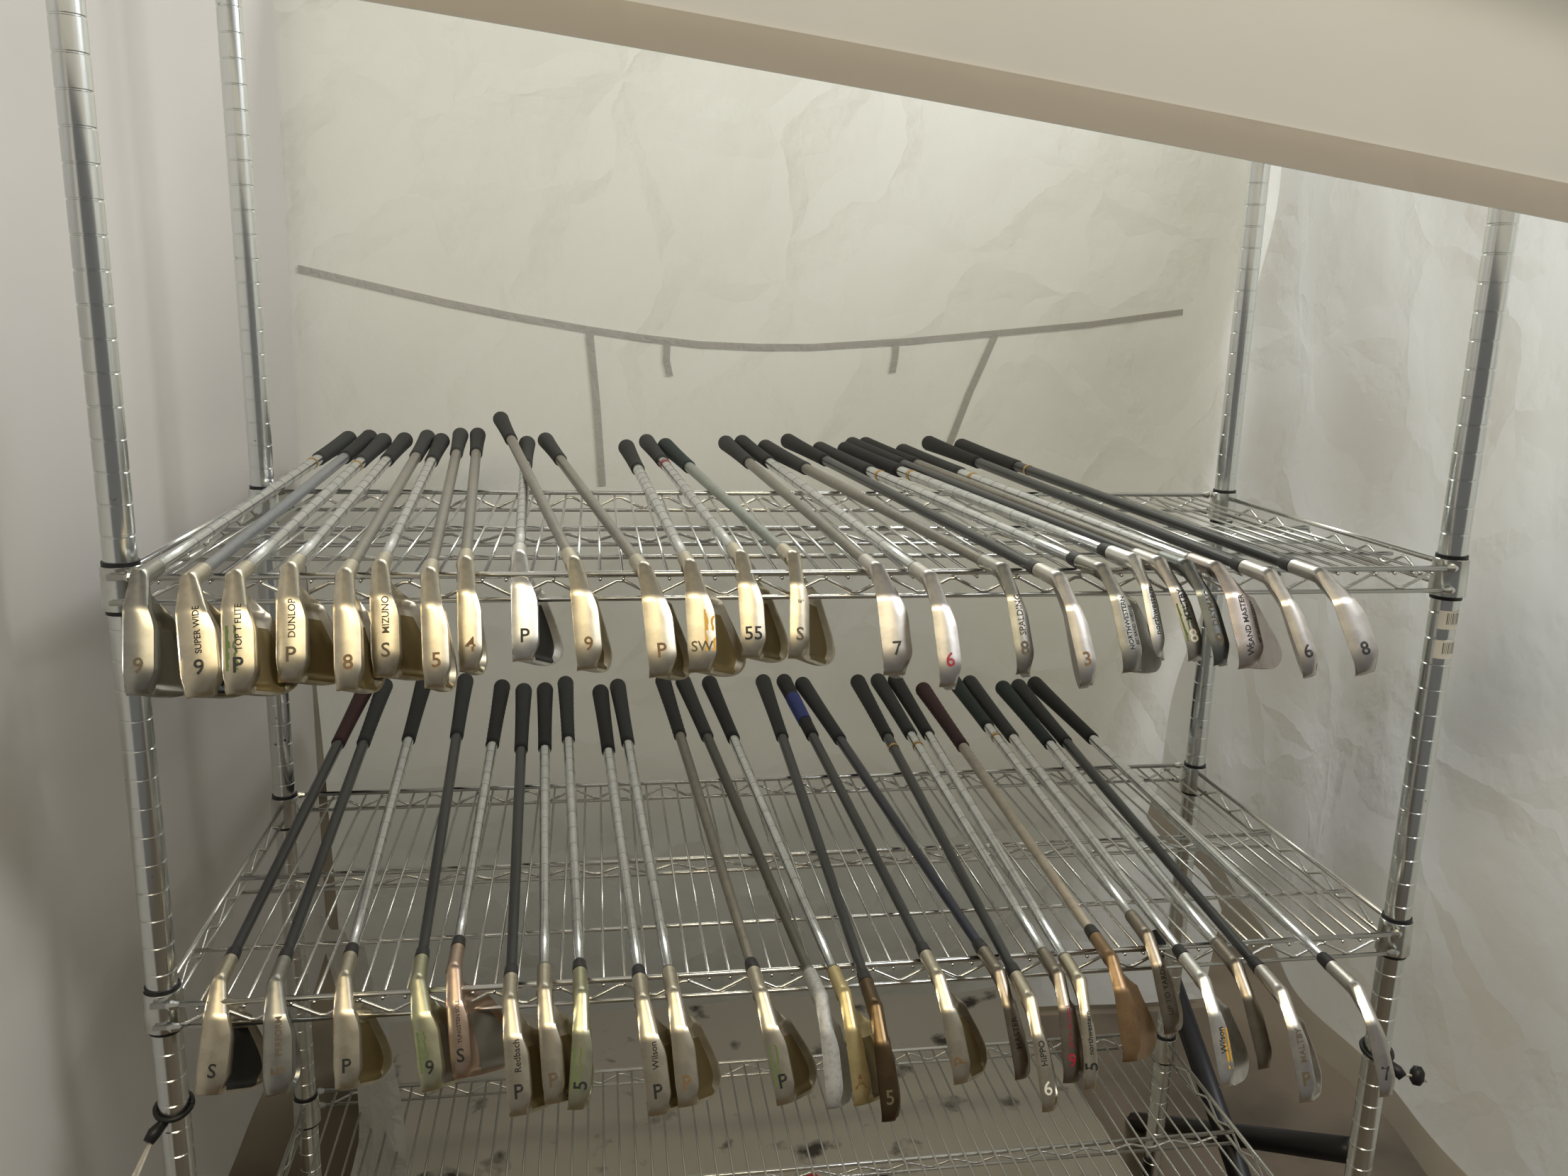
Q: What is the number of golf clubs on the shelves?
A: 50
